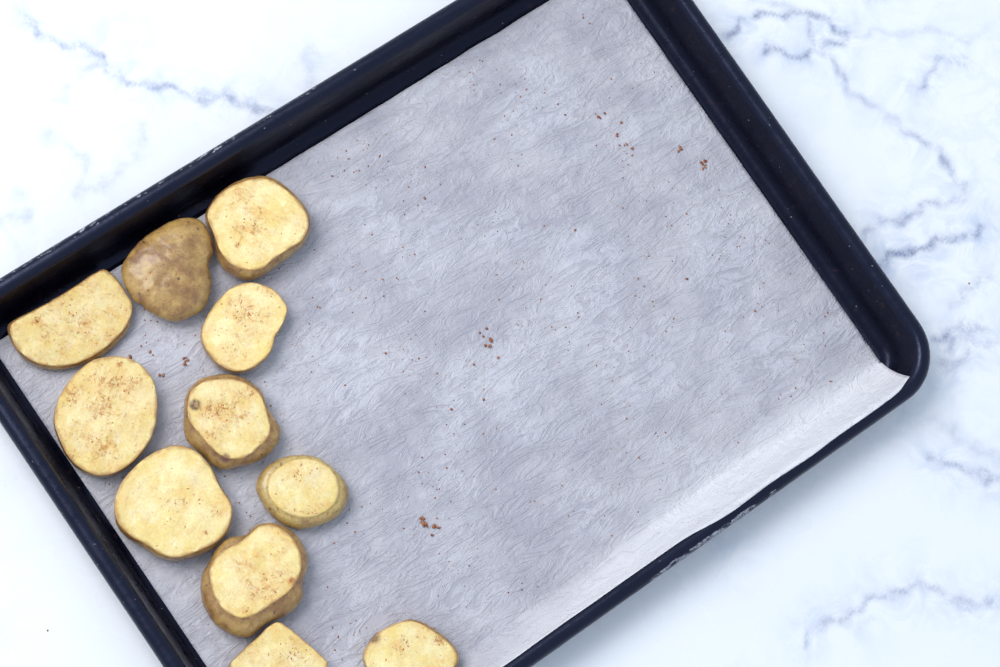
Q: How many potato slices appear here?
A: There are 11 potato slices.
